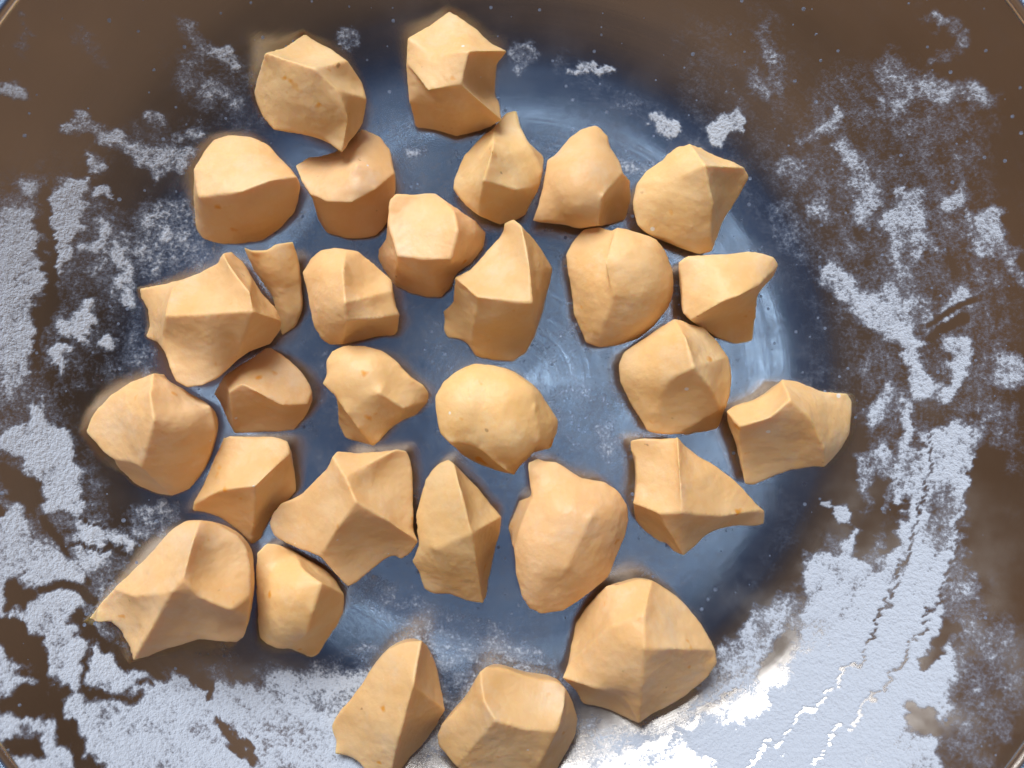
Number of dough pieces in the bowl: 30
